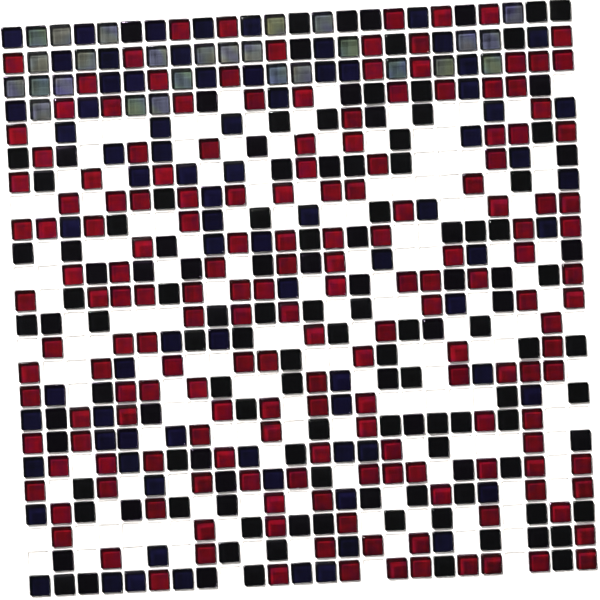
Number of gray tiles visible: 27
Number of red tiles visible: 176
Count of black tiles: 126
